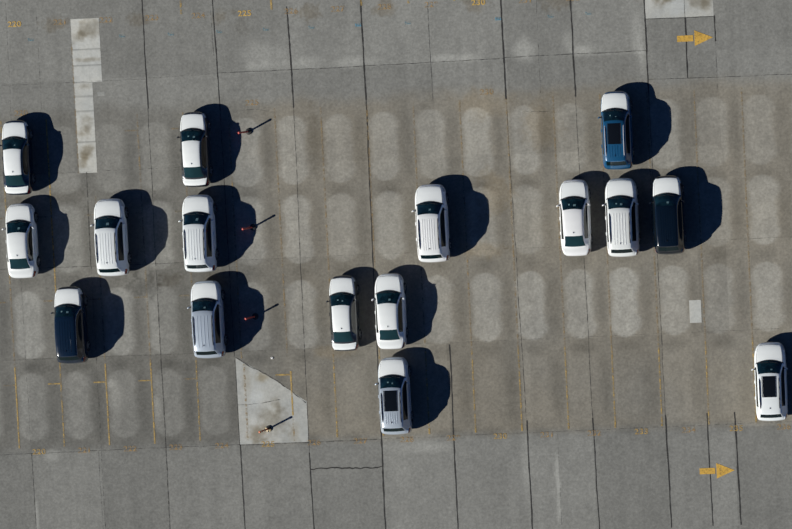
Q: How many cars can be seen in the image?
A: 16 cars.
